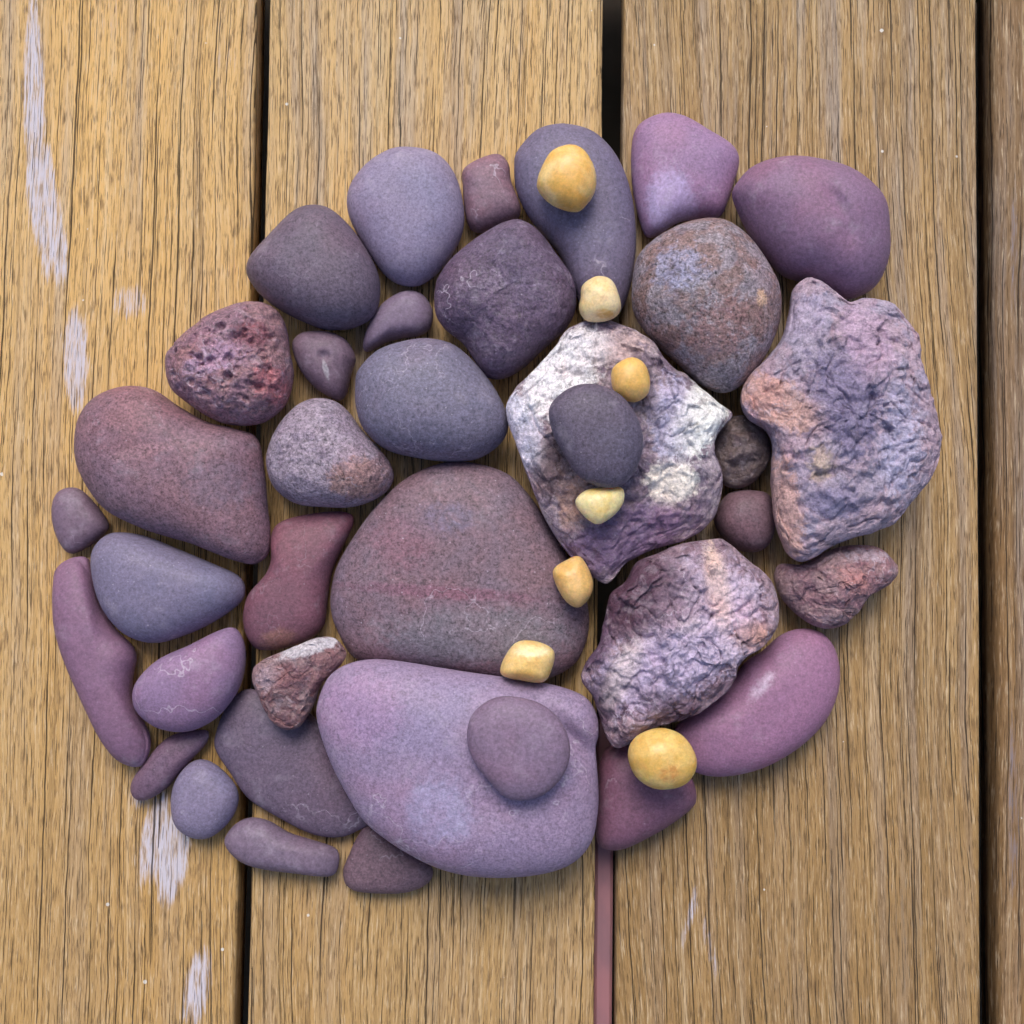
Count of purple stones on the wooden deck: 37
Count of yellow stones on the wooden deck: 7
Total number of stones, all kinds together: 44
